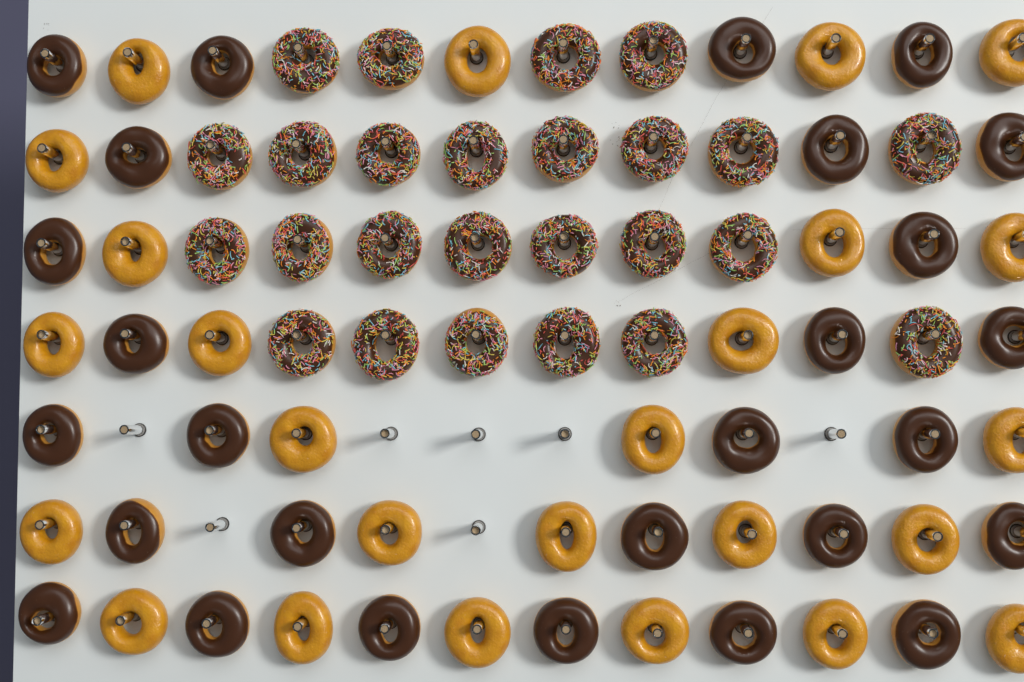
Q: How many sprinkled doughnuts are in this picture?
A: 25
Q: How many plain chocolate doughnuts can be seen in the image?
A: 27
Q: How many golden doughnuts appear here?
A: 25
